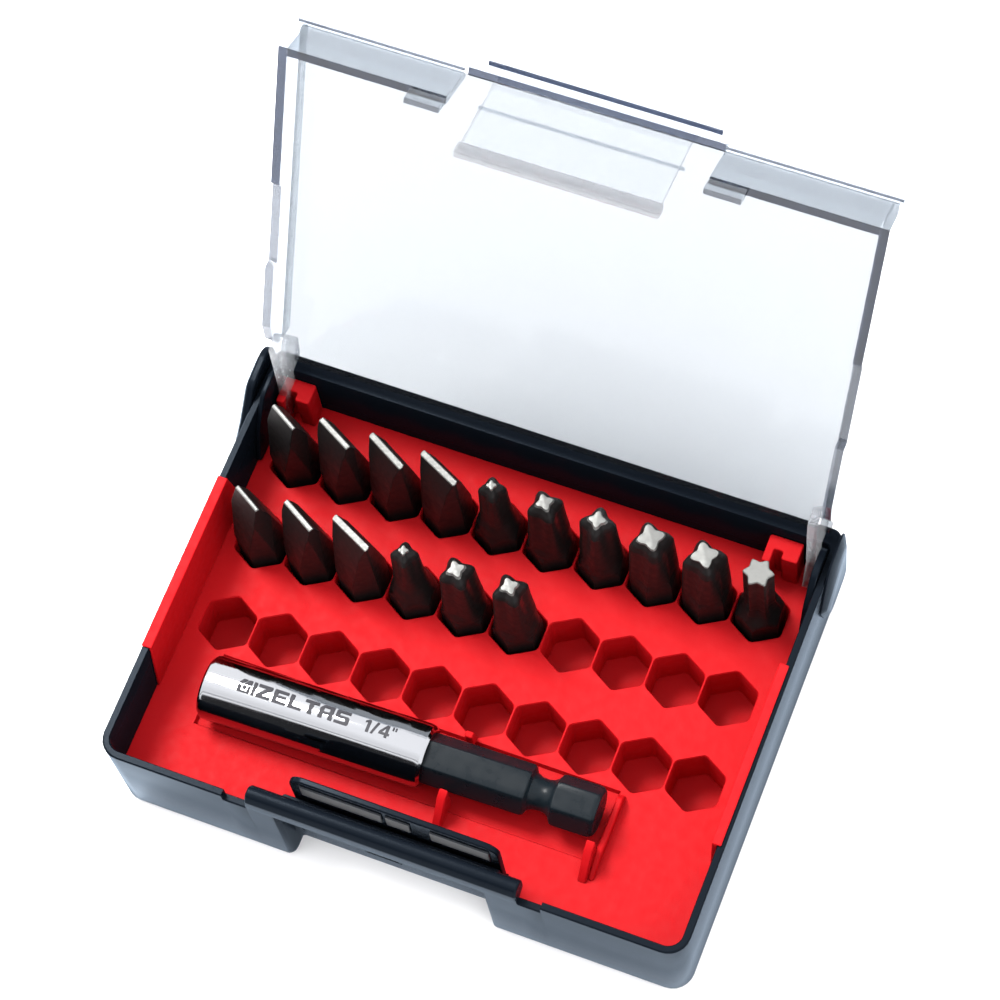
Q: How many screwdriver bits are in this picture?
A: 16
